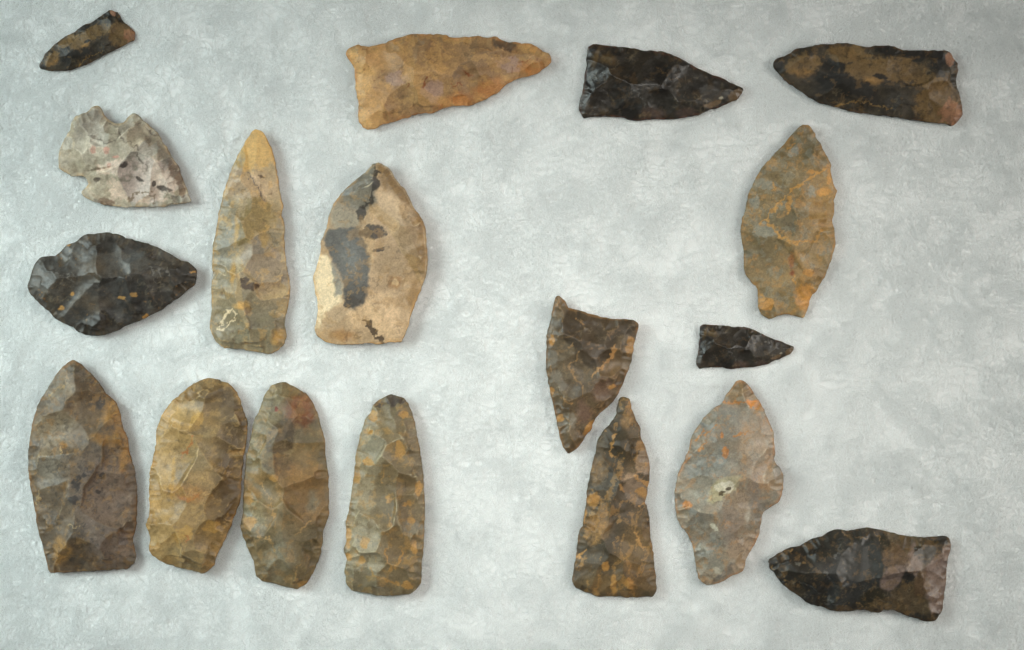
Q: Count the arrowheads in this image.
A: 18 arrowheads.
